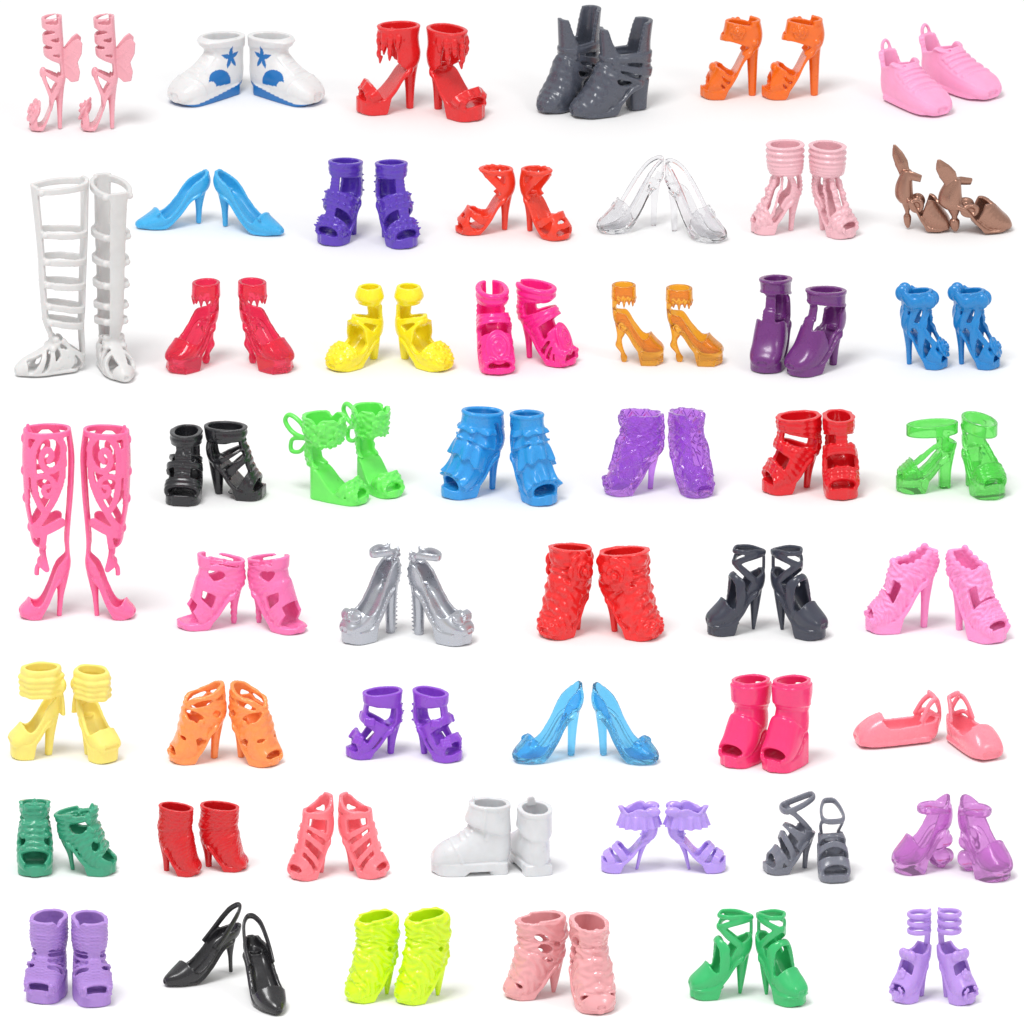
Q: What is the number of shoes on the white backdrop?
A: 100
